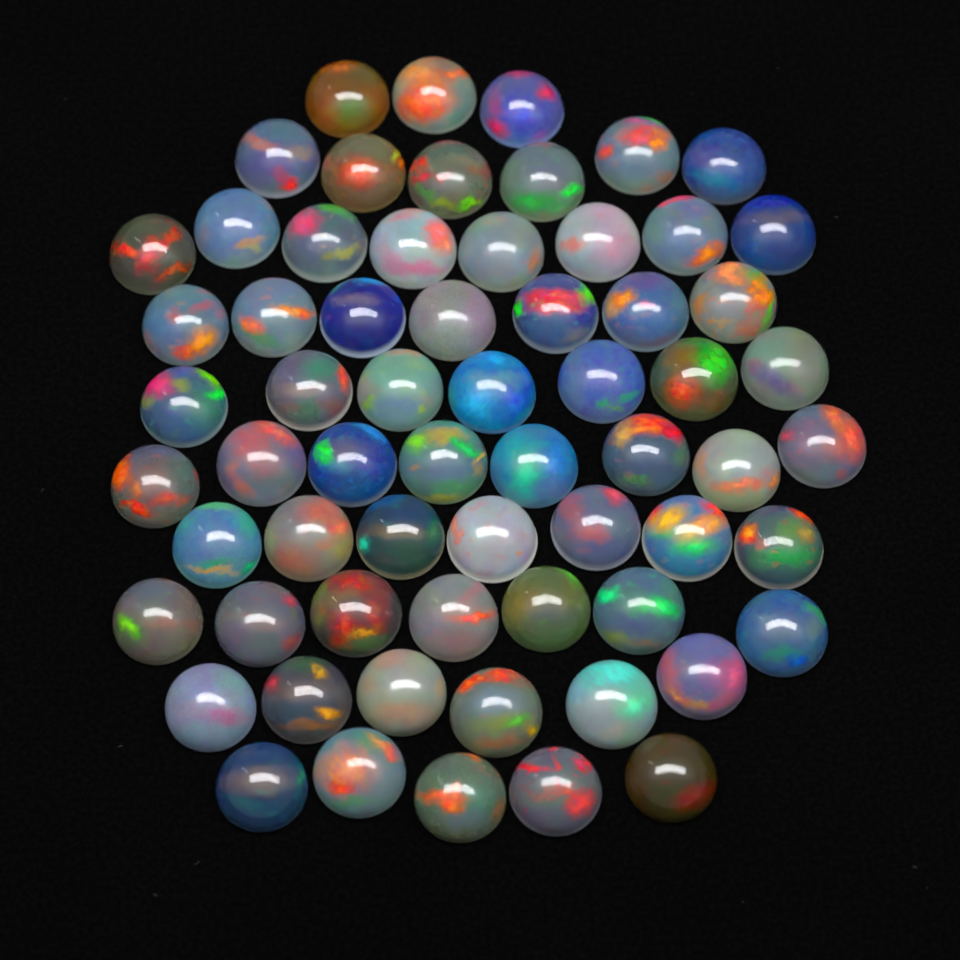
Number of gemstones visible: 64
